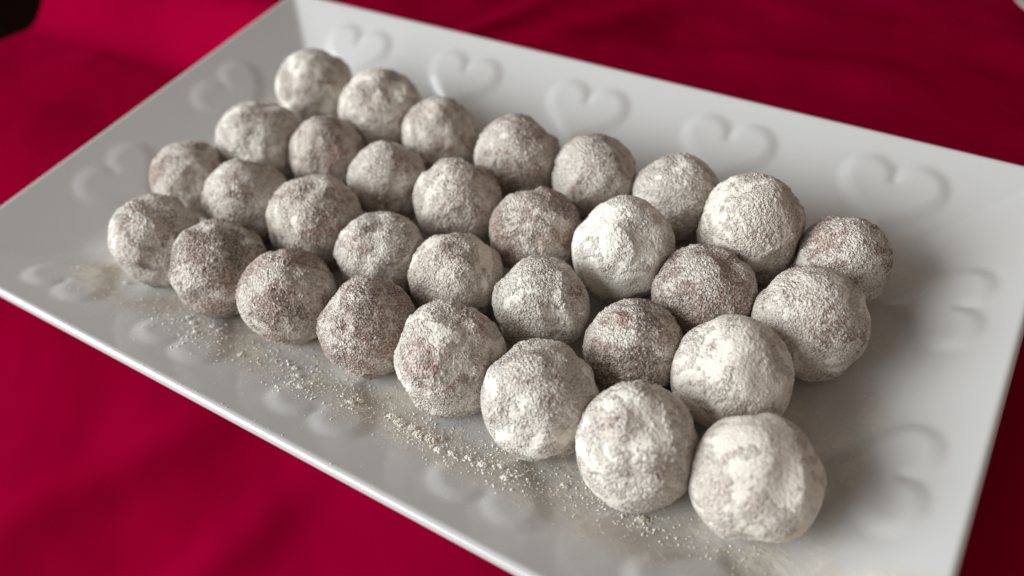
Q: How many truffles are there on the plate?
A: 32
